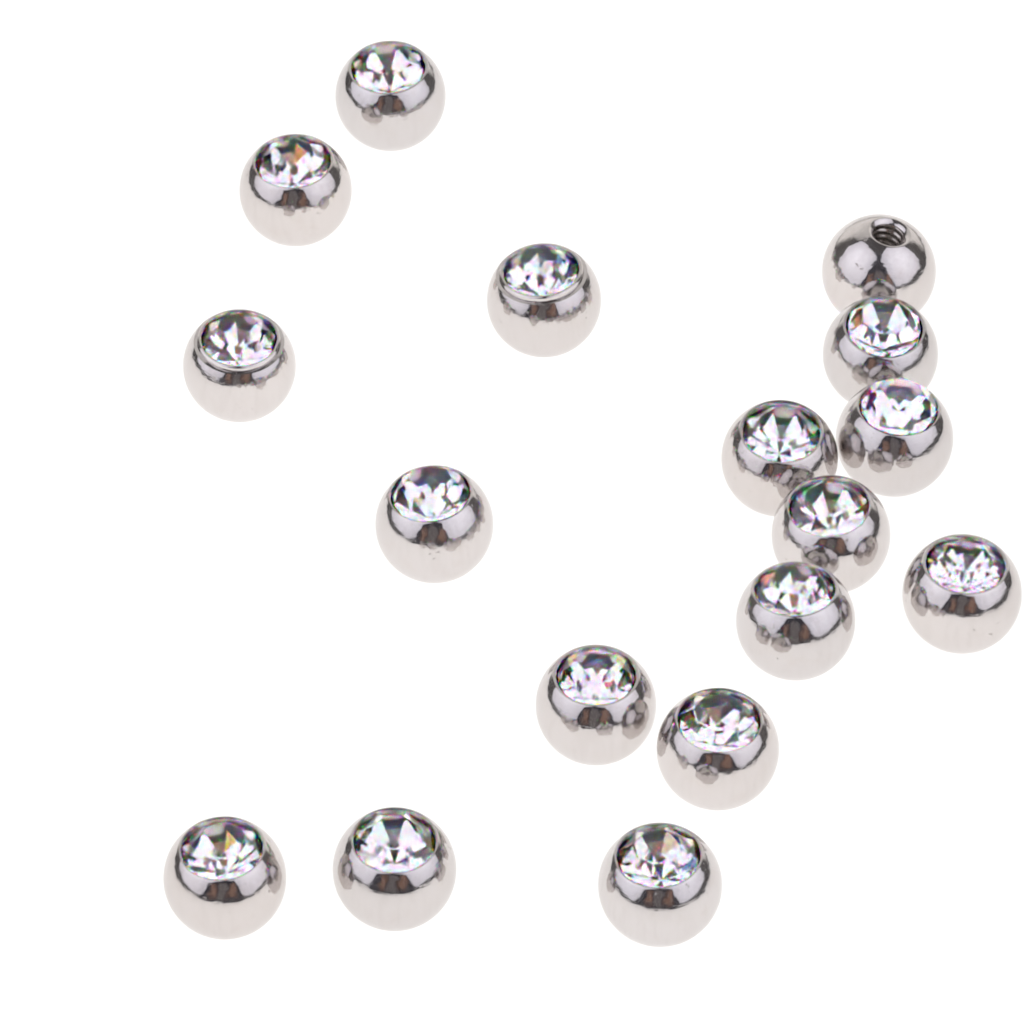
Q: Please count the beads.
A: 17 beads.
